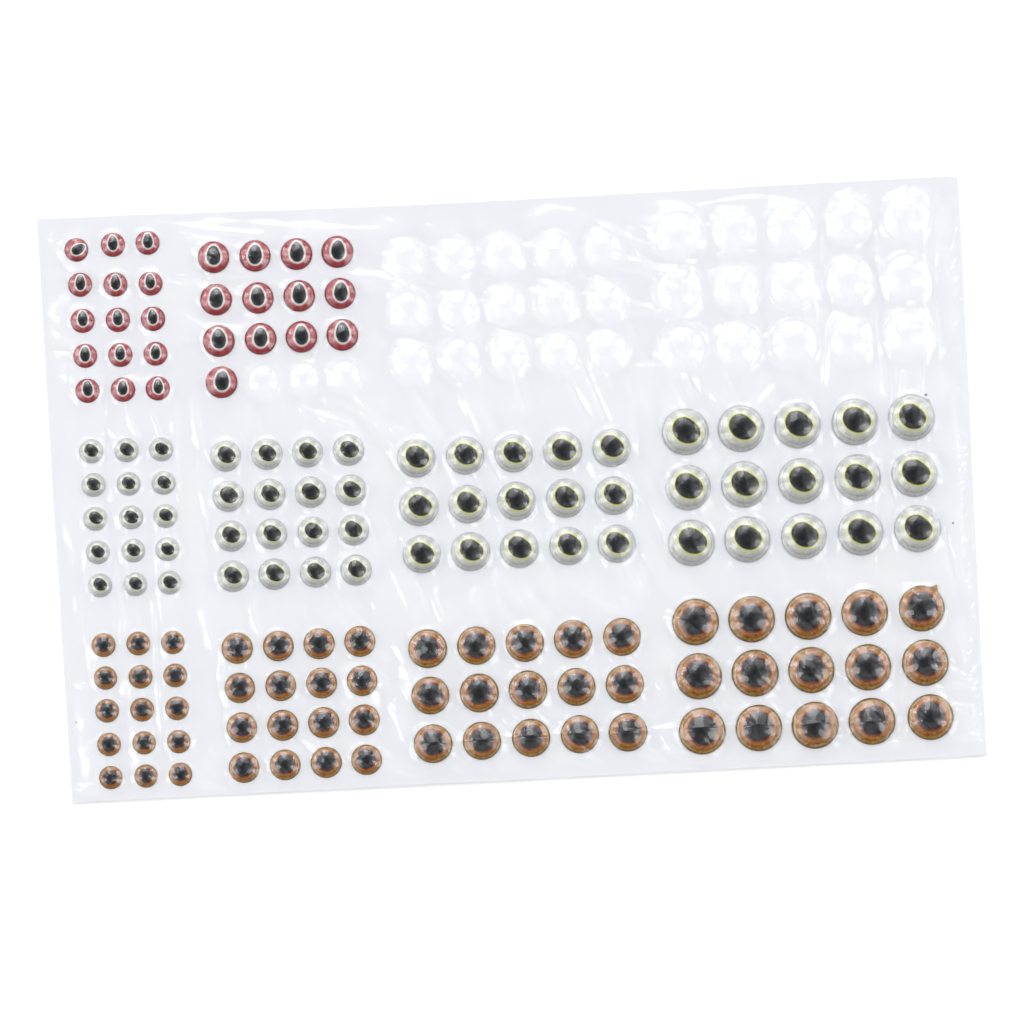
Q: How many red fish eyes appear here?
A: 28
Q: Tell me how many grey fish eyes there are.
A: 61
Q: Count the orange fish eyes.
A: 61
